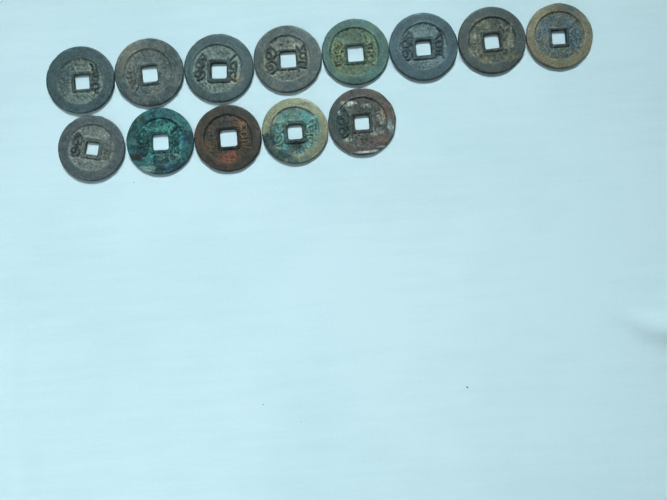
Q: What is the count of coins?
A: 13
